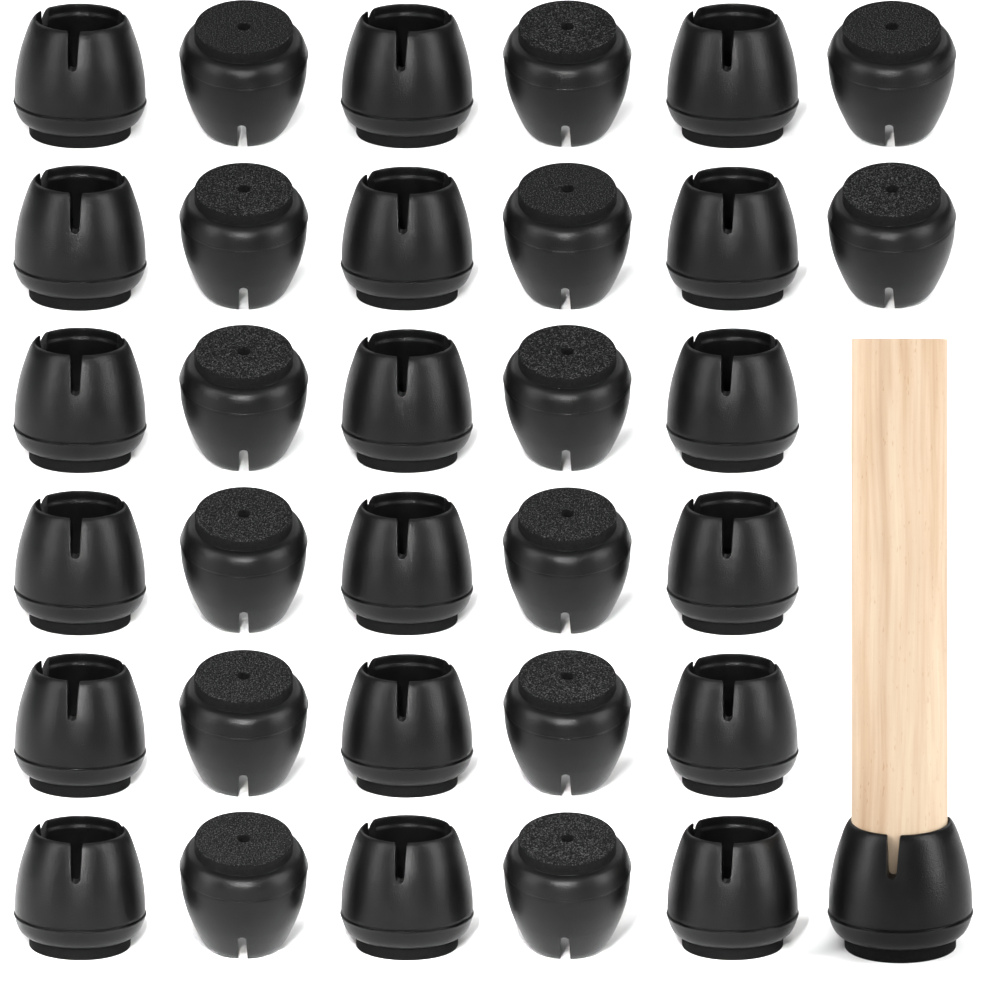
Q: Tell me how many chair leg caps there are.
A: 33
